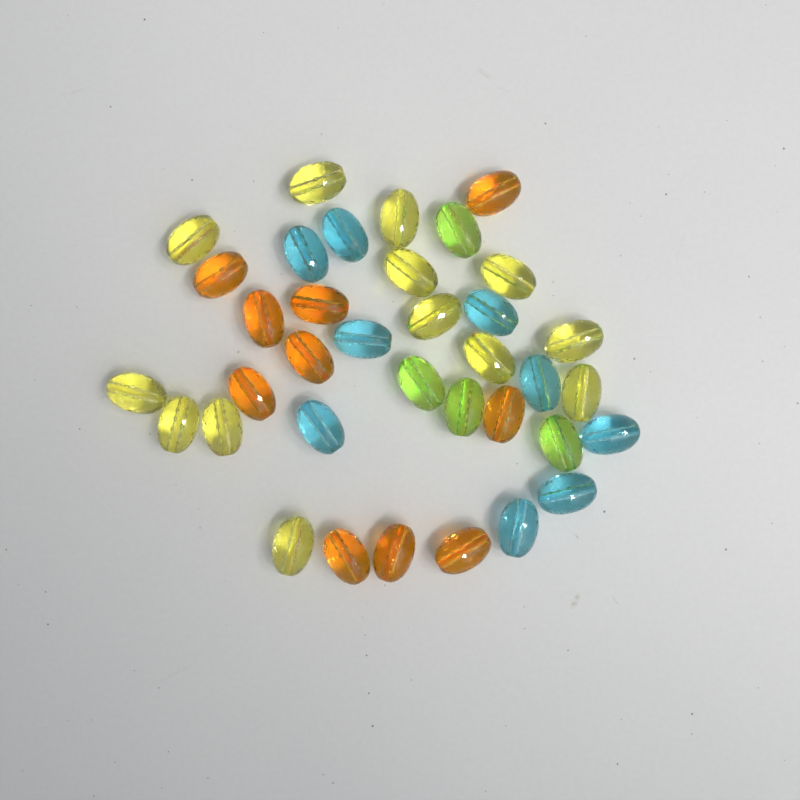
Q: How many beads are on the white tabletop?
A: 36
